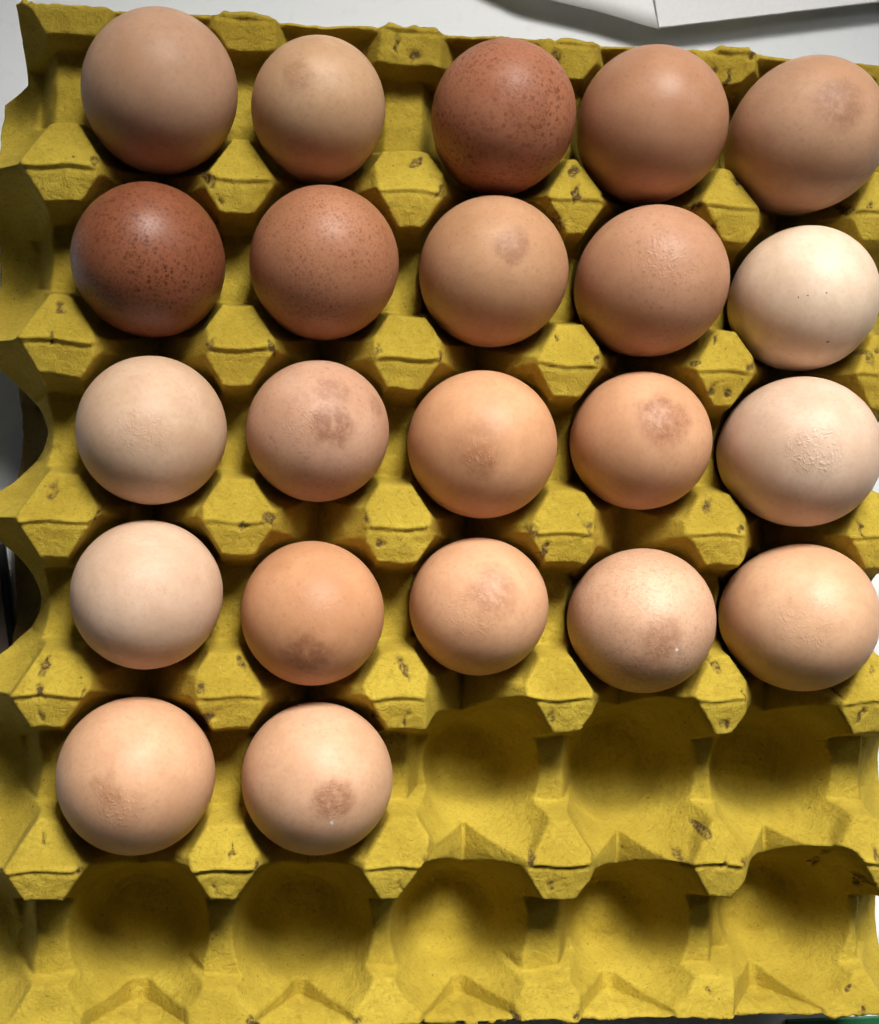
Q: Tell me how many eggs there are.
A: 22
